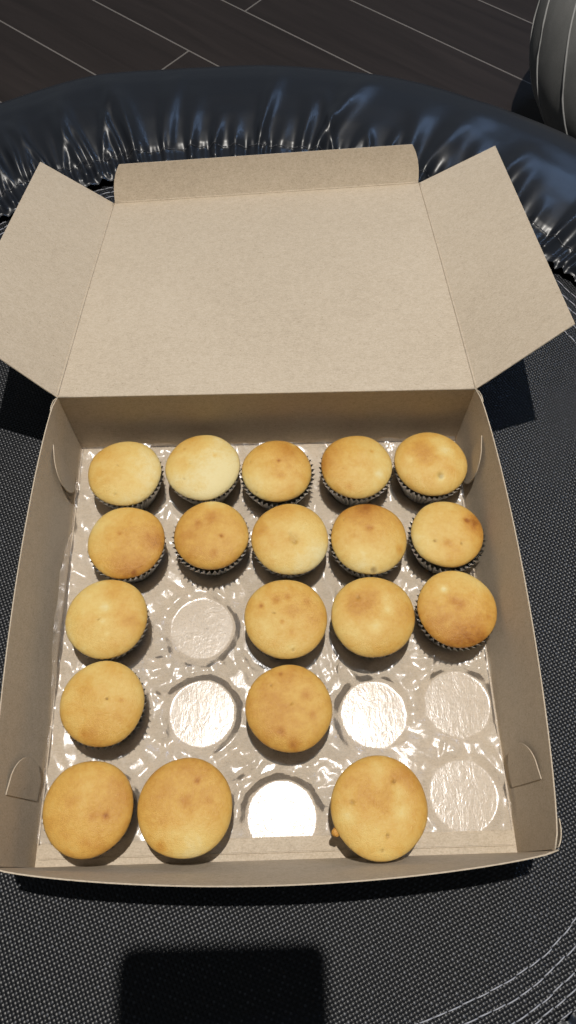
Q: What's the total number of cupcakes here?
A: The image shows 19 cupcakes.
